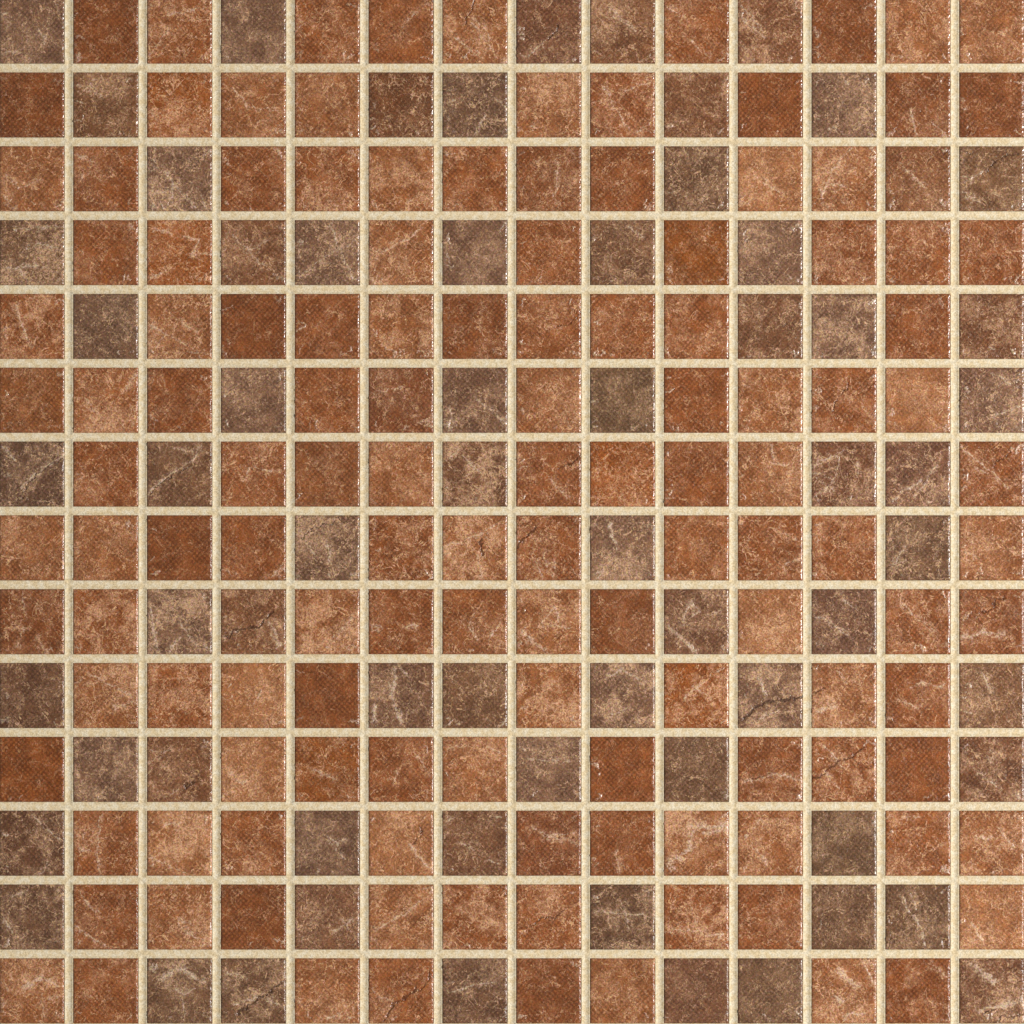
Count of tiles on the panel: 196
